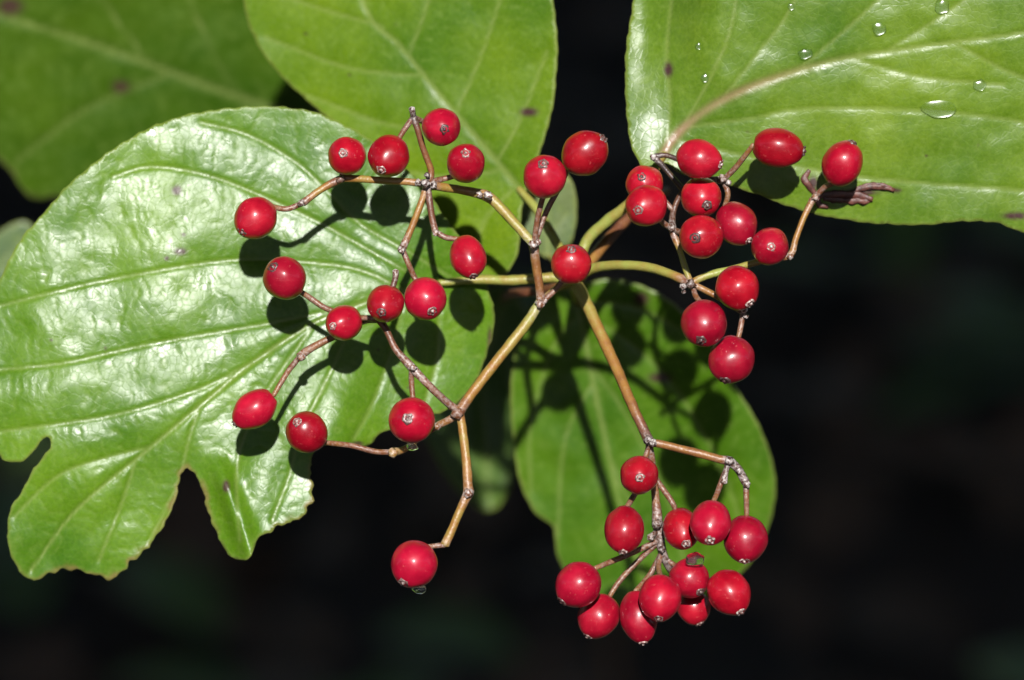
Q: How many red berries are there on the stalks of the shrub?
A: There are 41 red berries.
